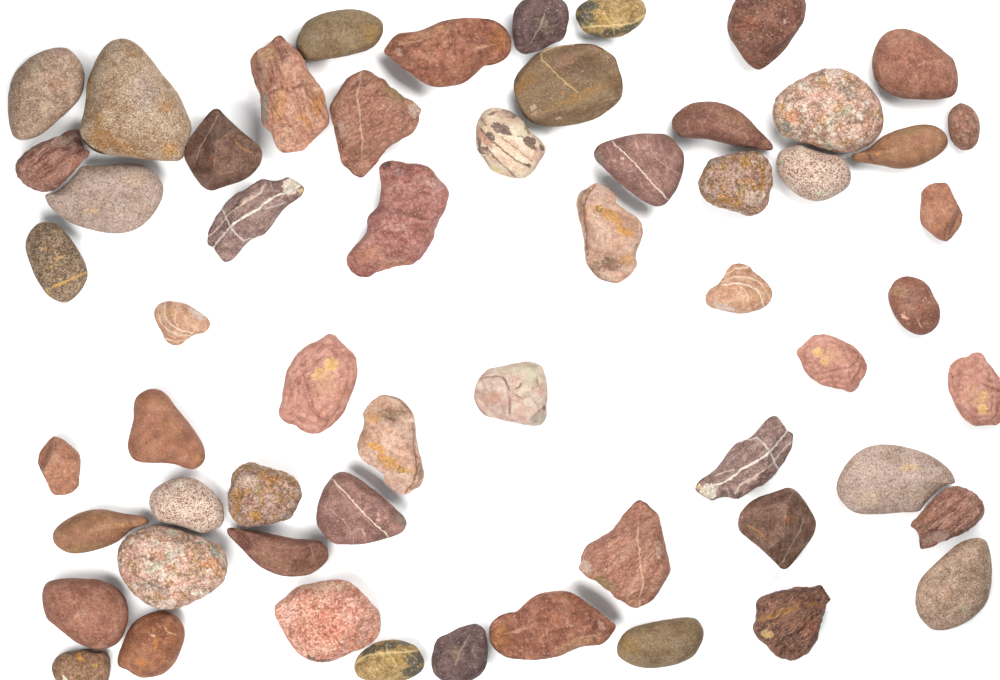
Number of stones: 58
